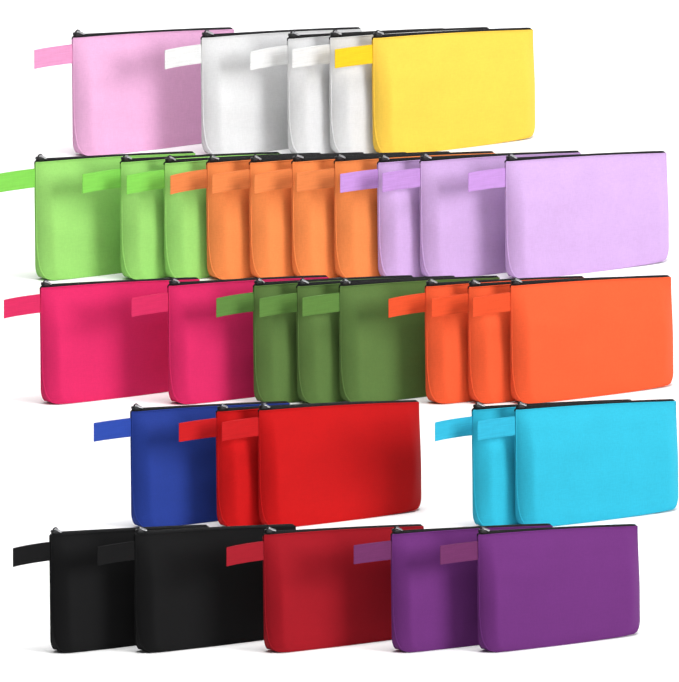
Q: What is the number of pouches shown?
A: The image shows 33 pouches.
